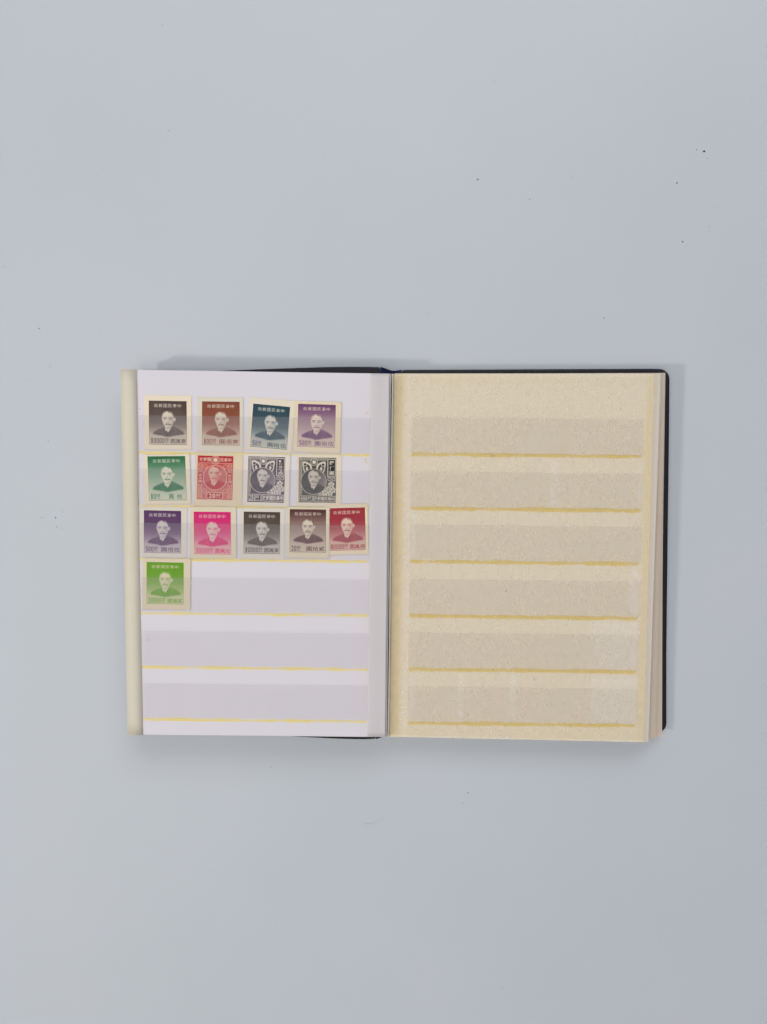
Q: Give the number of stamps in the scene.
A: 14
